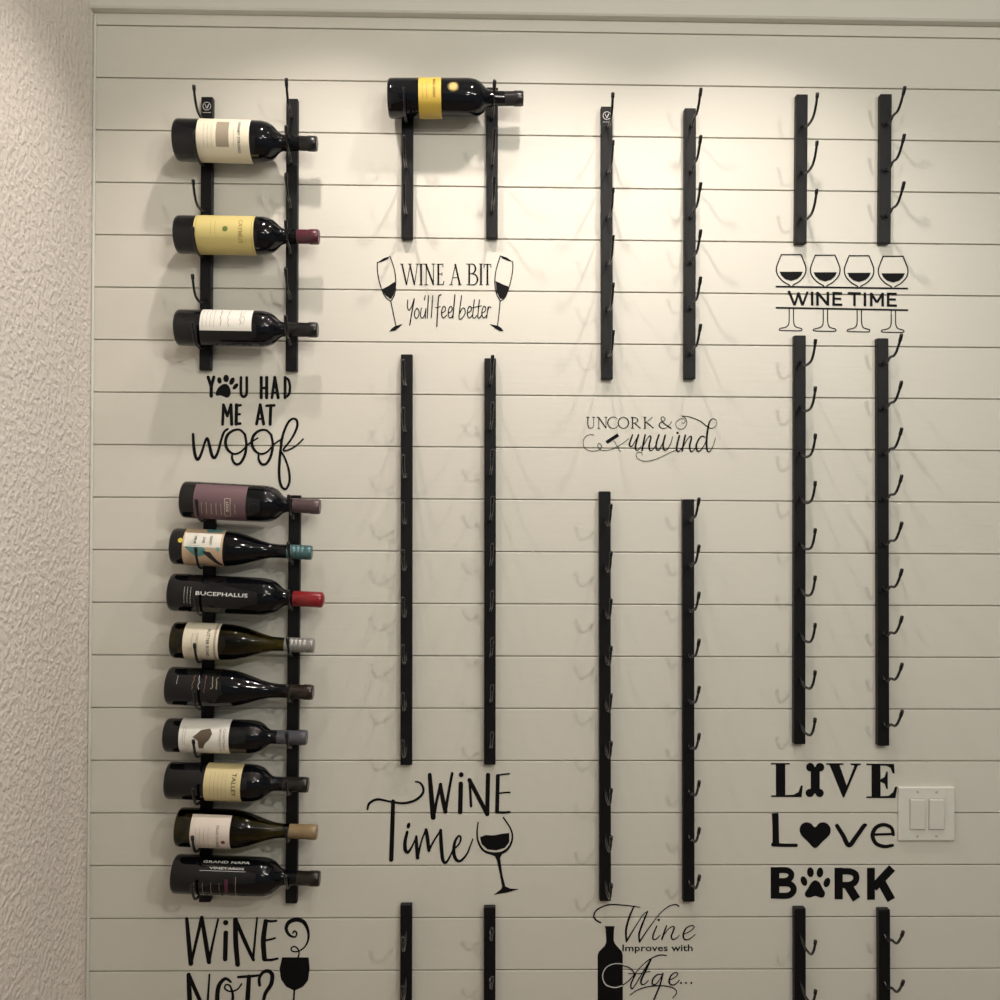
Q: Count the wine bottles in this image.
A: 13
